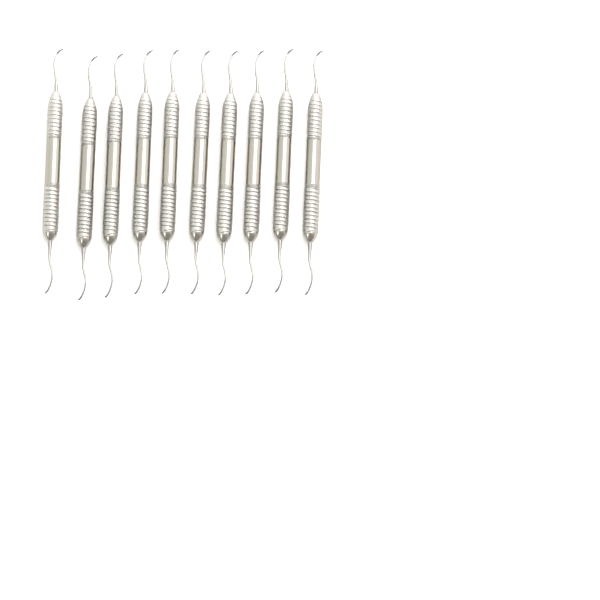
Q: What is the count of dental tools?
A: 10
